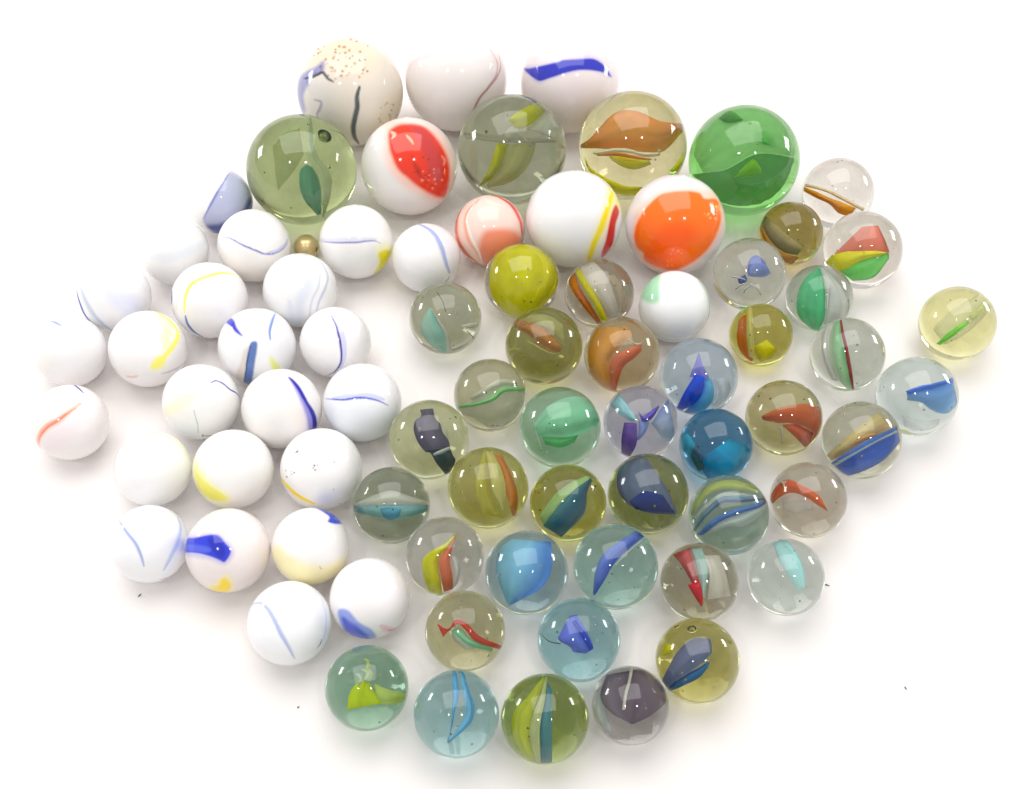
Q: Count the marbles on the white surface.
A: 76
